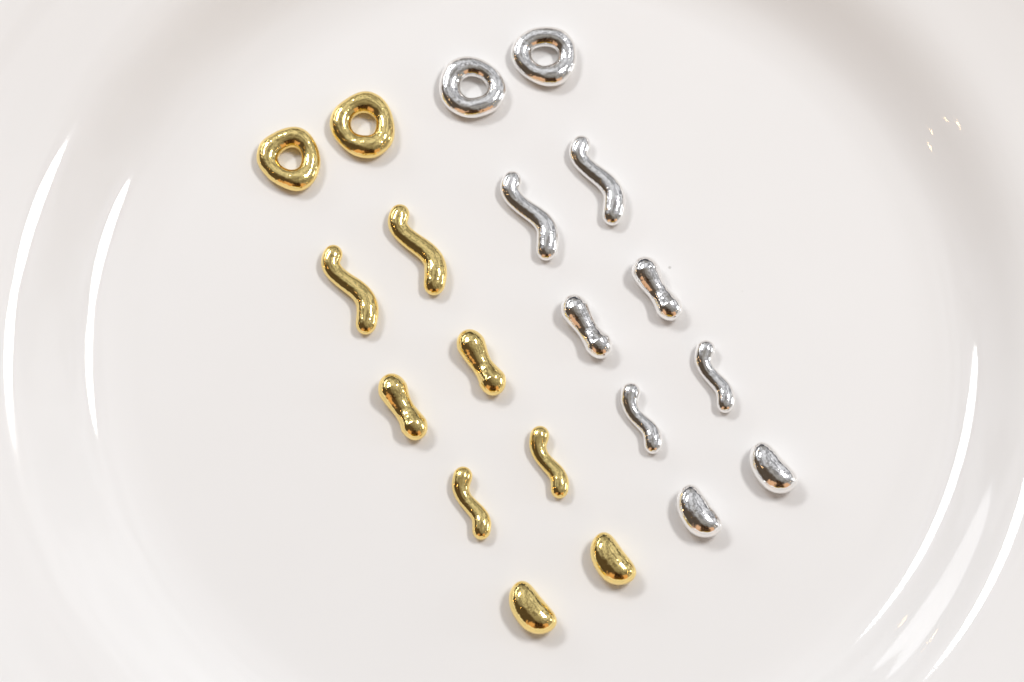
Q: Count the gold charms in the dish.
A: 10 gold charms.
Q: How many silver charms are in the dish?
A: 10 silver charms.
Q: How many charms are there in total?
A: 20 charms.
